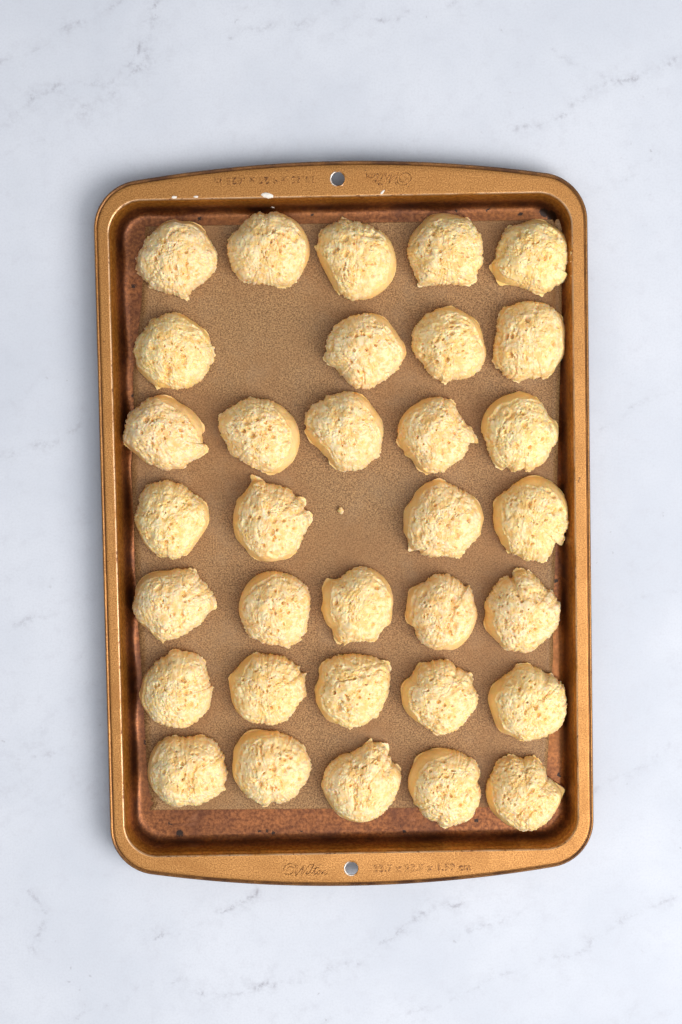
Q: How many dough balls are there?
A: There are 33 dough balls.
